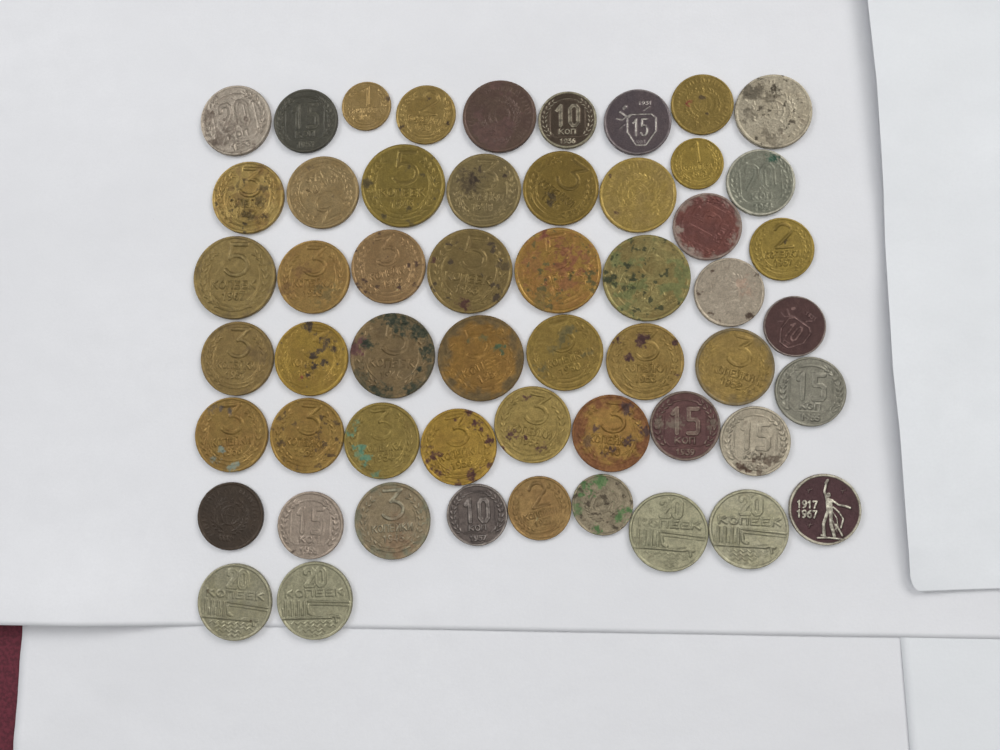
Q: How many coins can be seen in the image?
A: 54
